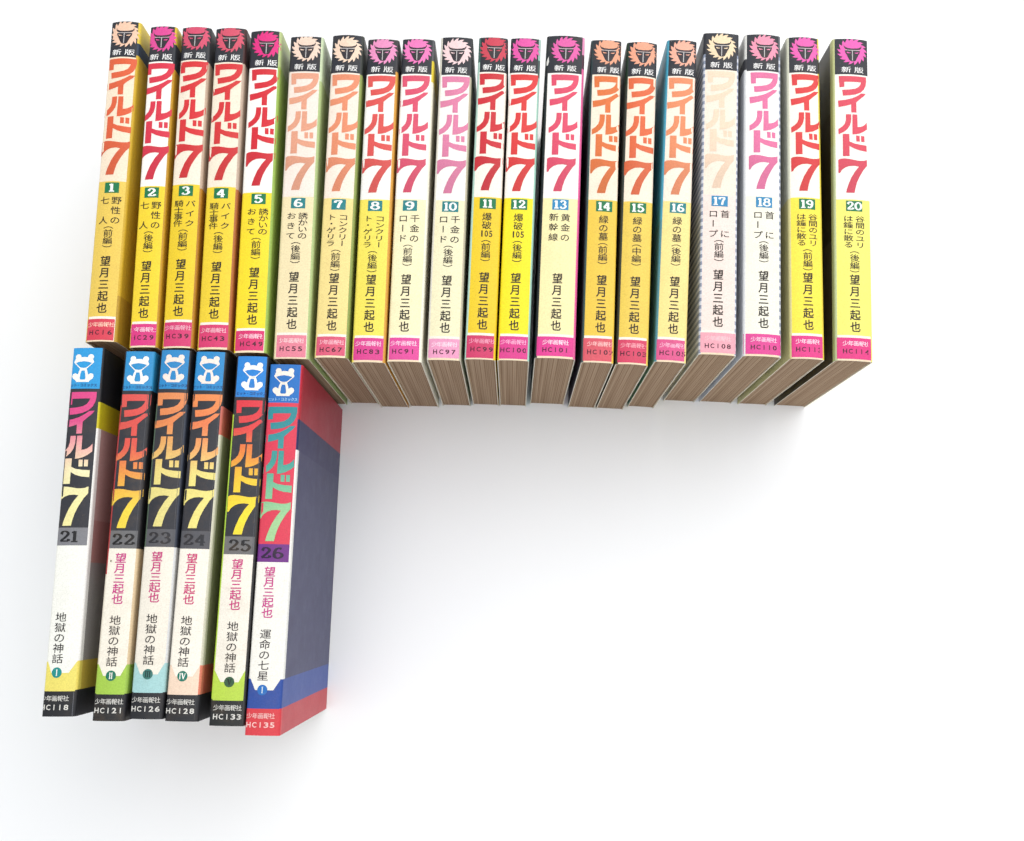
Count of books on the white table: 26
